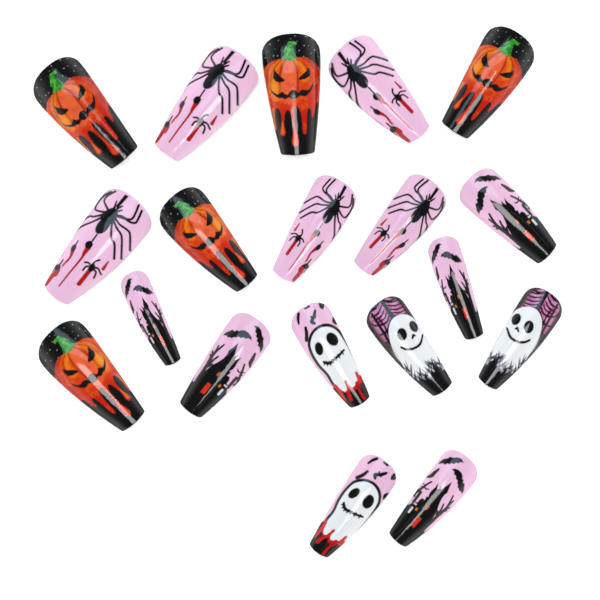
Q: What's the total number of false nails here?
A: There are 19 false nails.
